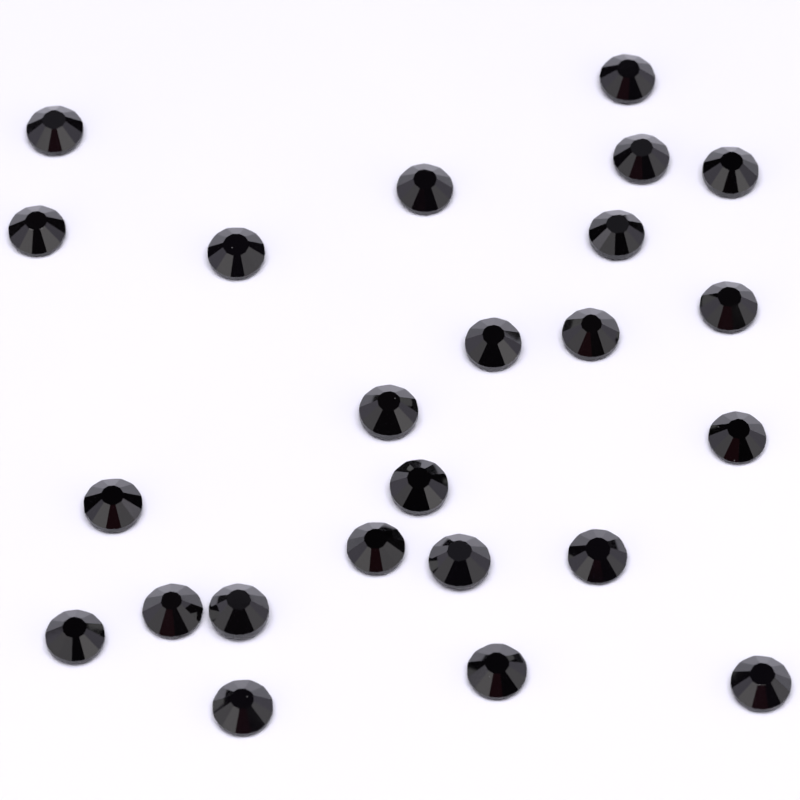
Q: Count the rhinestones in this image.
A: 24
